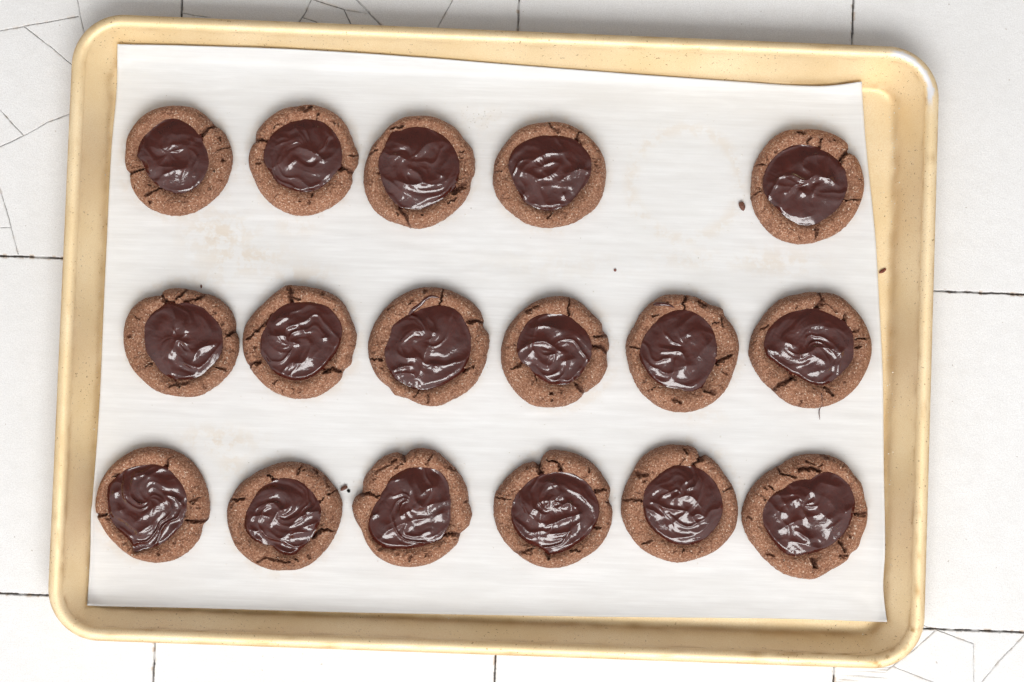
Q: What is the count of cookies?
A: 17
